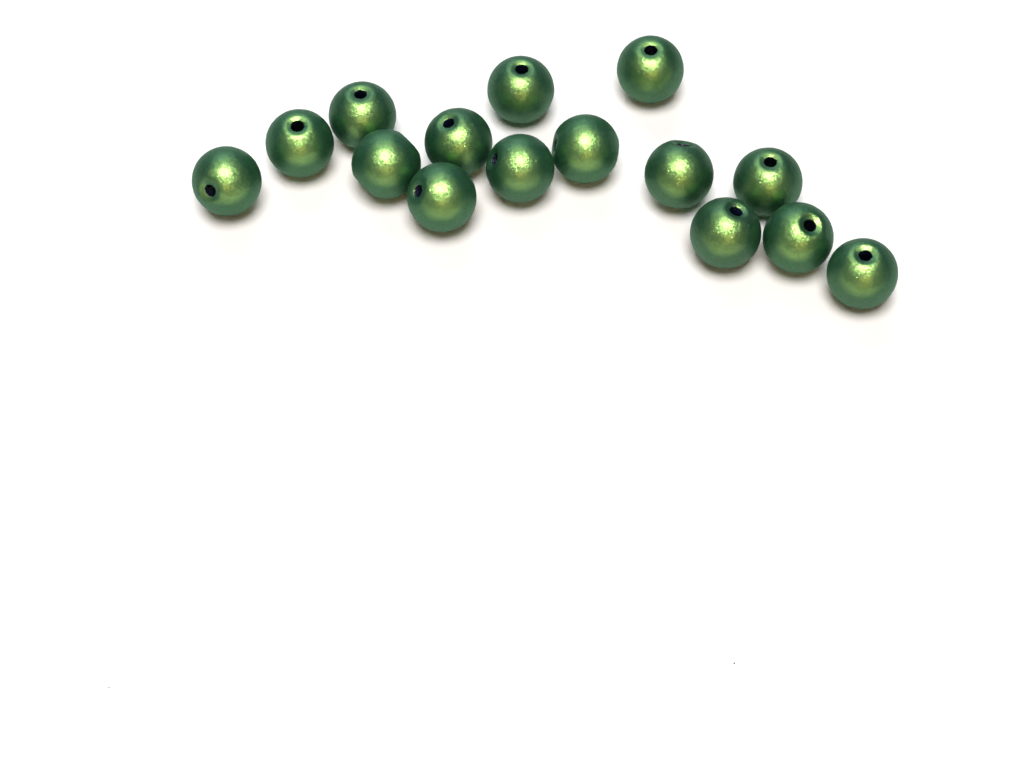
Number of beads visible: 15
